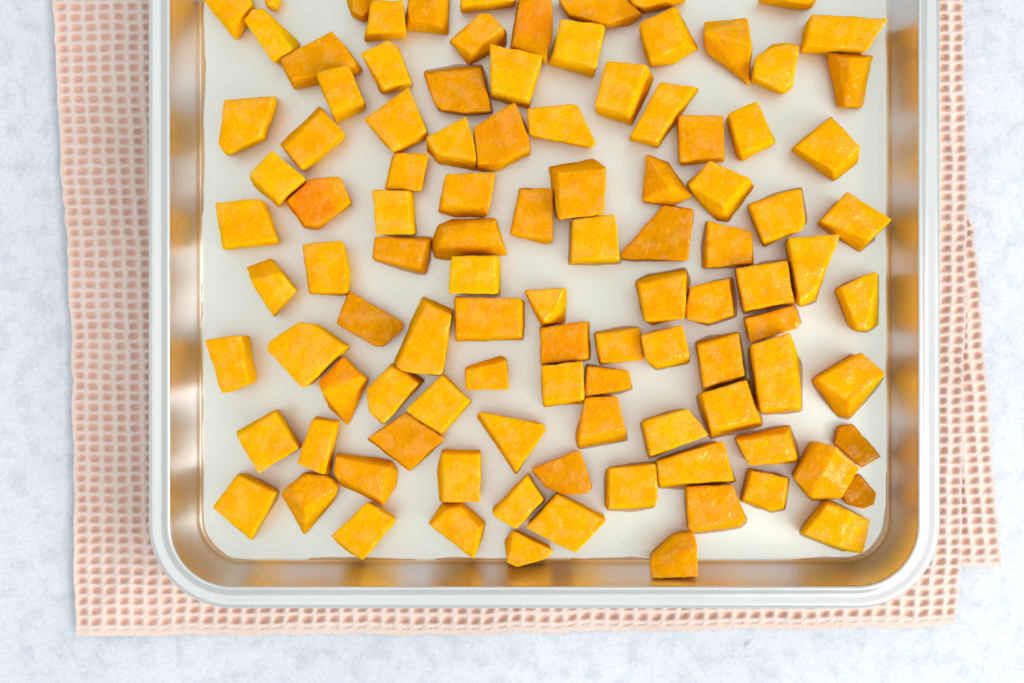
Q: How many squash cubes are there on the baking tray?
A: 105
